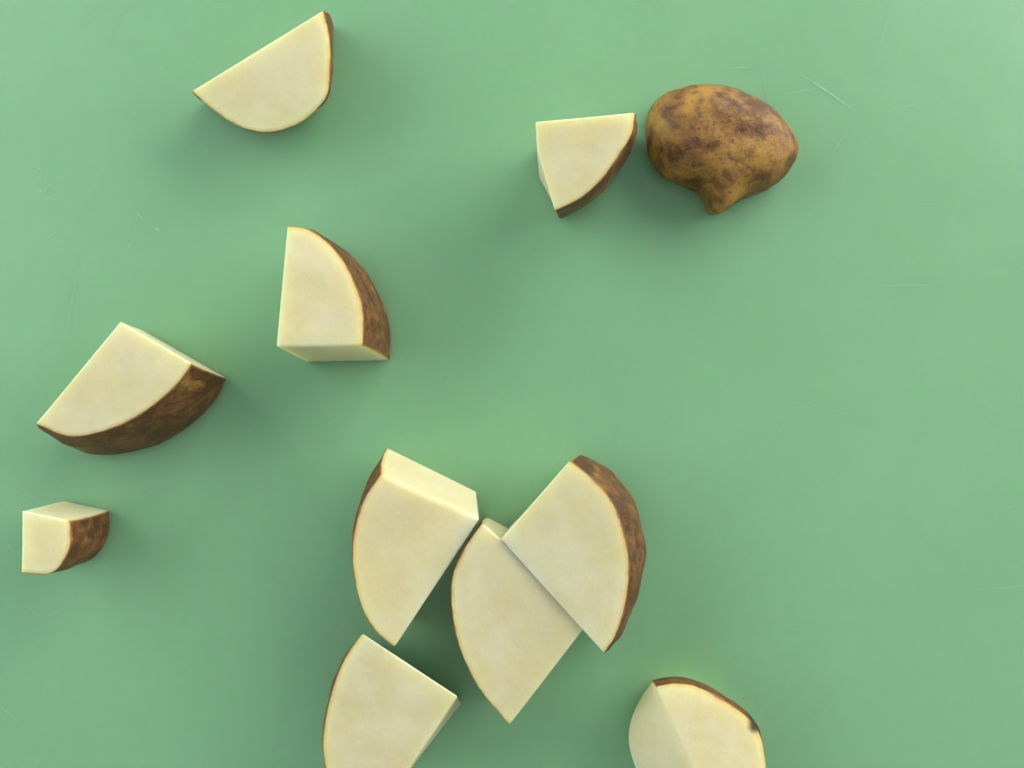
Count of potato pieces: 11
